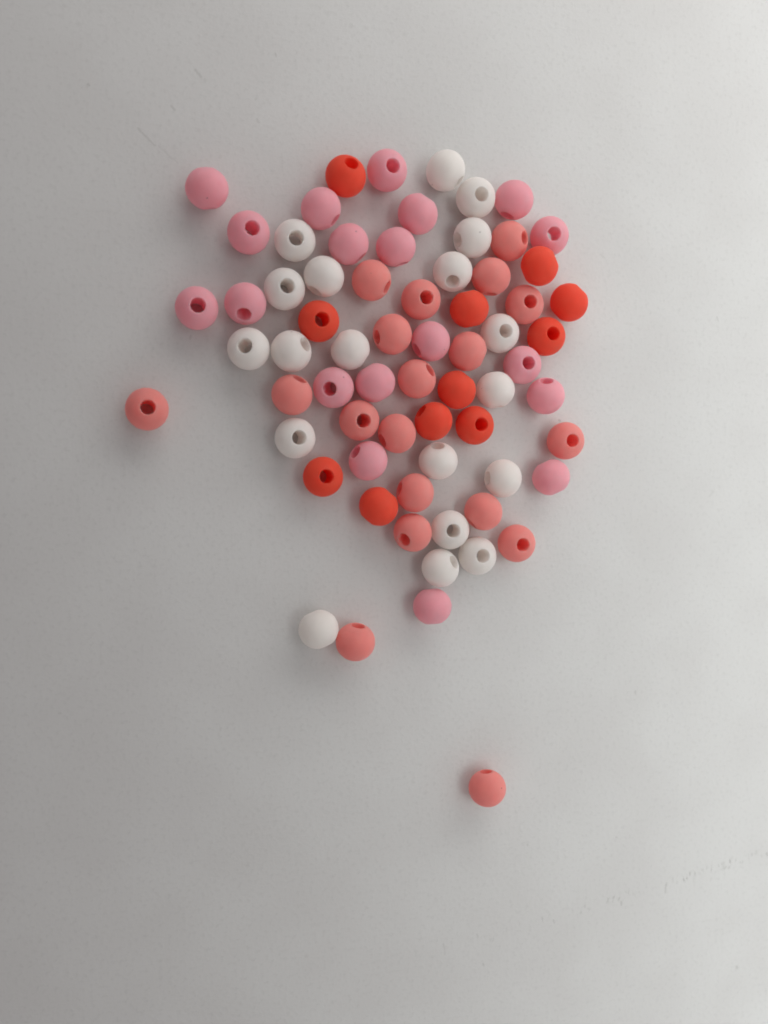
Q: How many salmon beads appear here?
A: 19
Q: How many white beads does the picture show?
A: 19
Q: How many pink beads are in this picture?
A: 19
